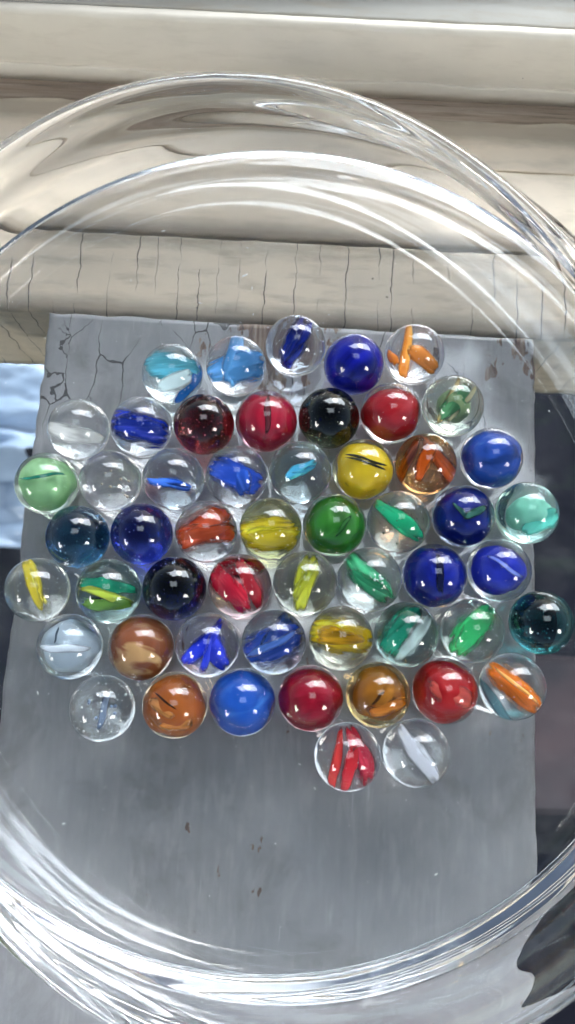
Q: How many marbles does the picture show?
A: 53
